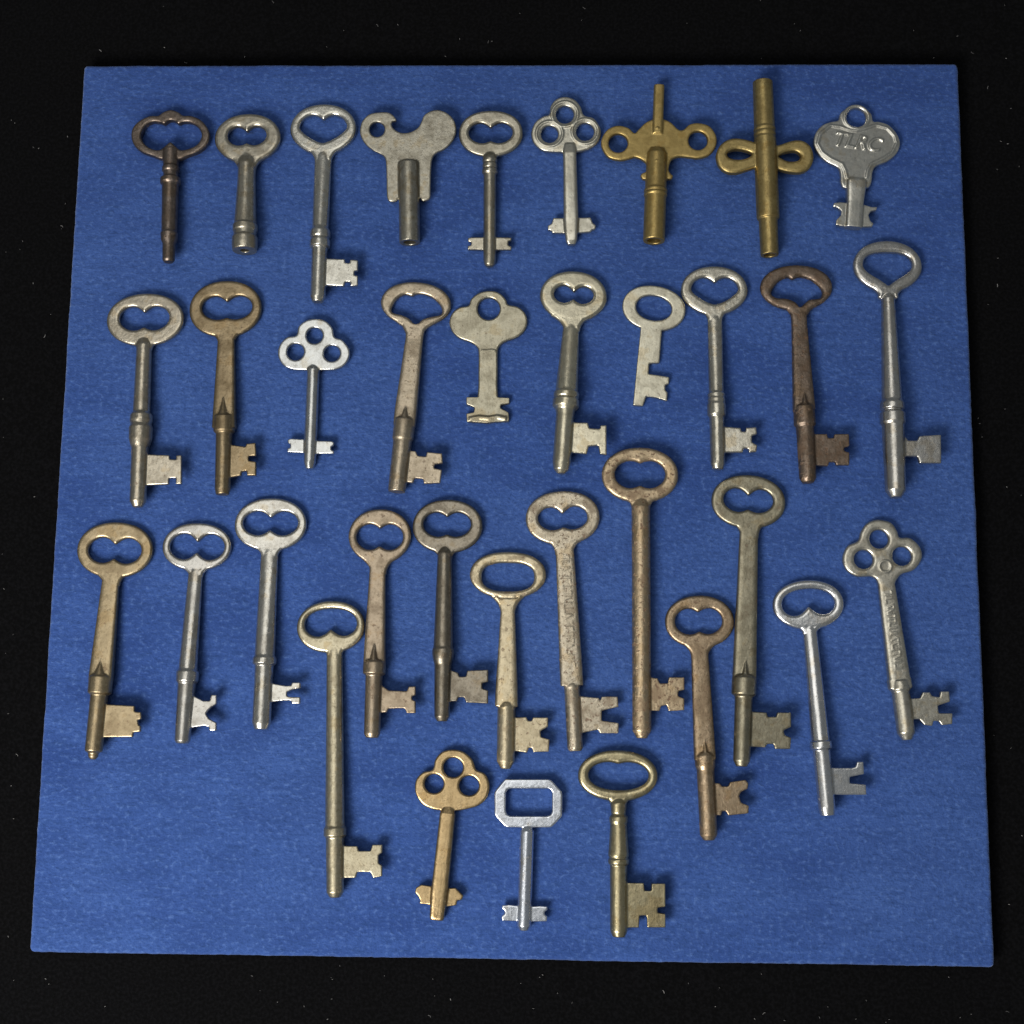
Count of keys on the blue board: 35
